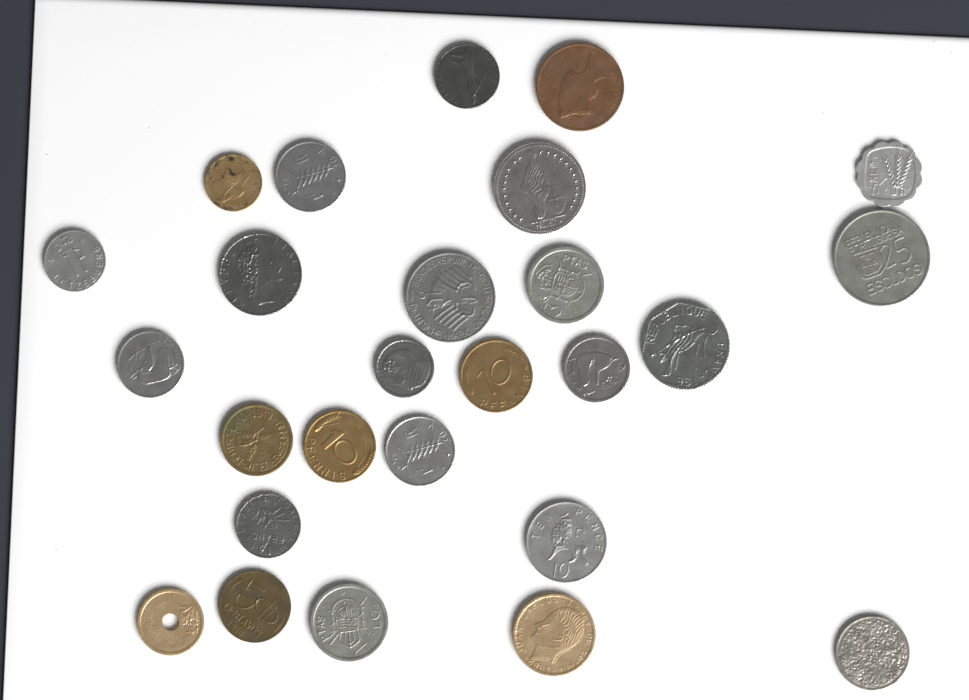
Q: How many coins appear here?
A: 26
